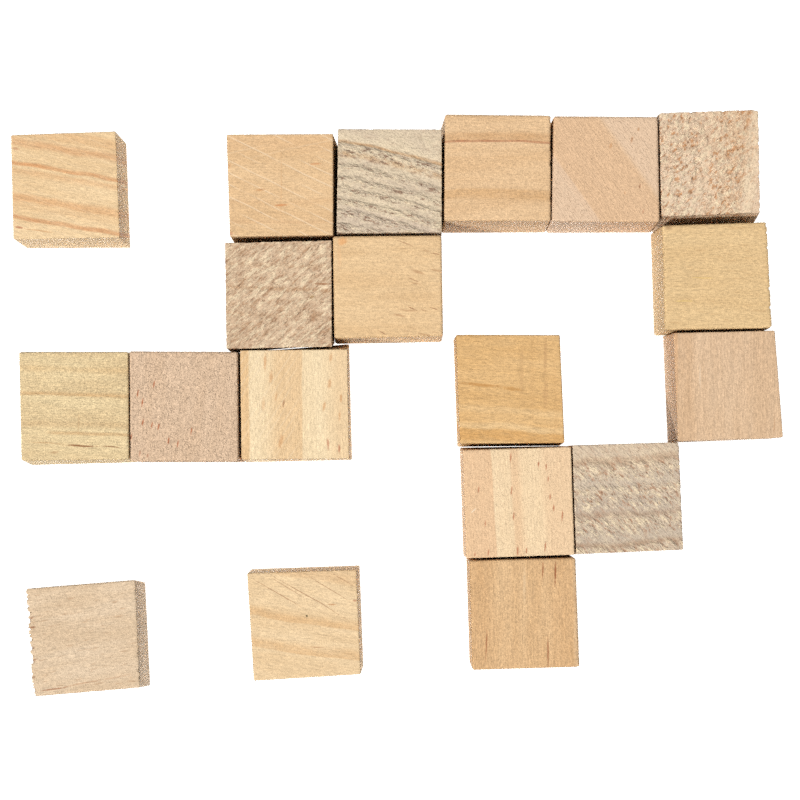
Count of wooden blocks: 19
